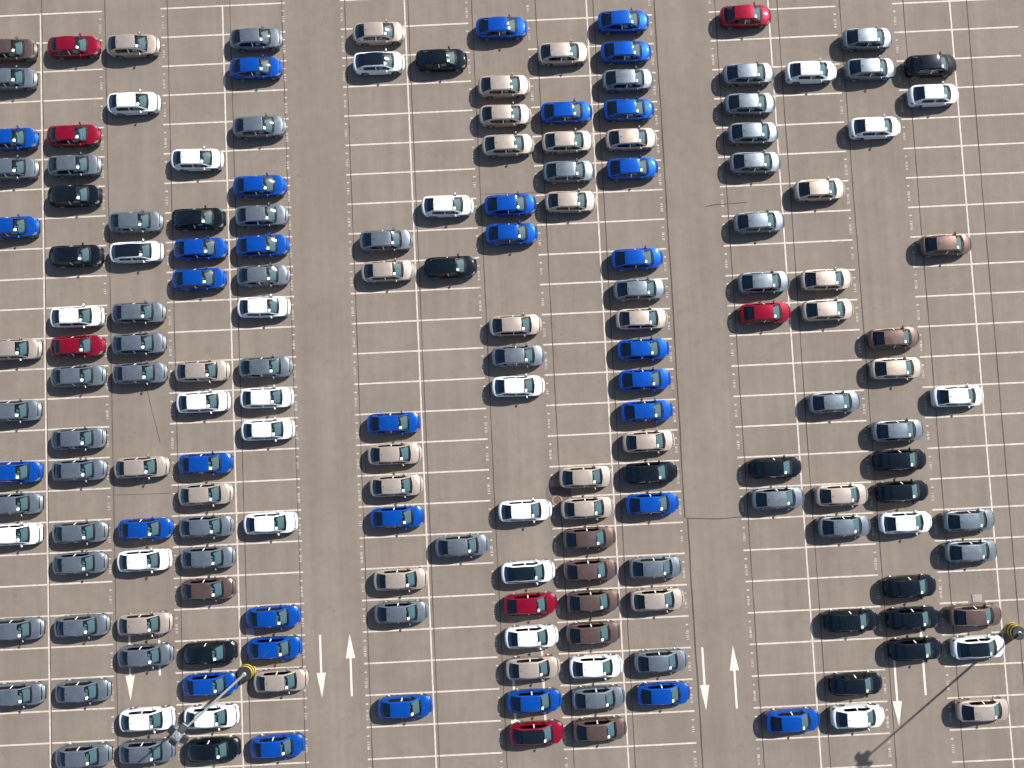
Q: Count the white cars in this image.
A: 27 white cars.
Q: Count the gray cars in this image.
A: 52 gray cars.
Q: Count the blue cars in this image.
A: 33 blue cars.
